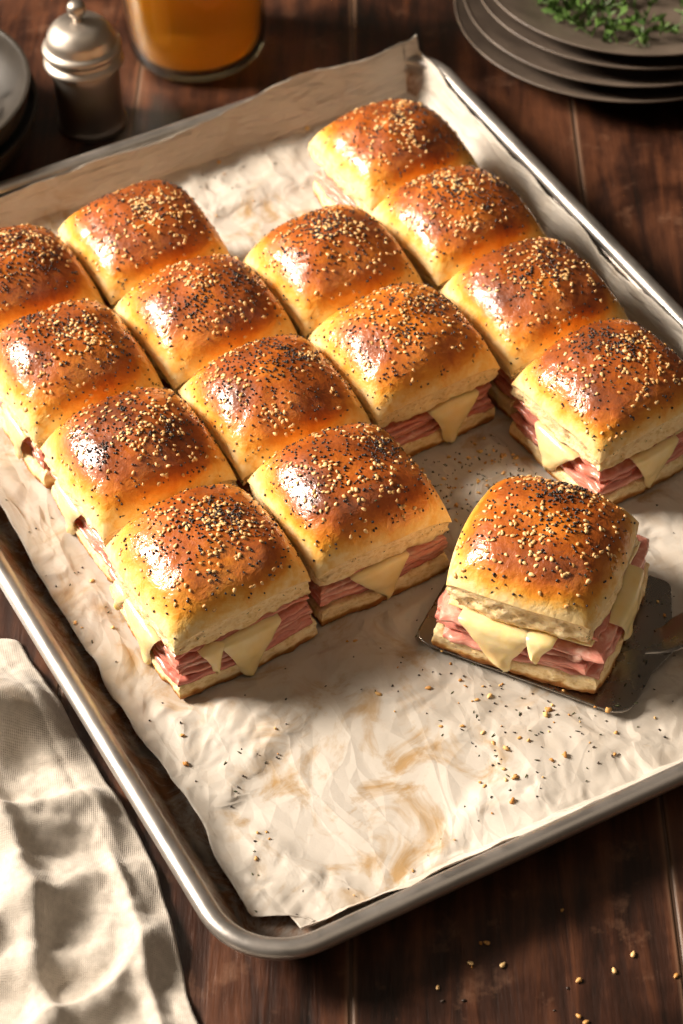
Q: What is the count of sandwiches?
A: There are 15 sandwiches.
